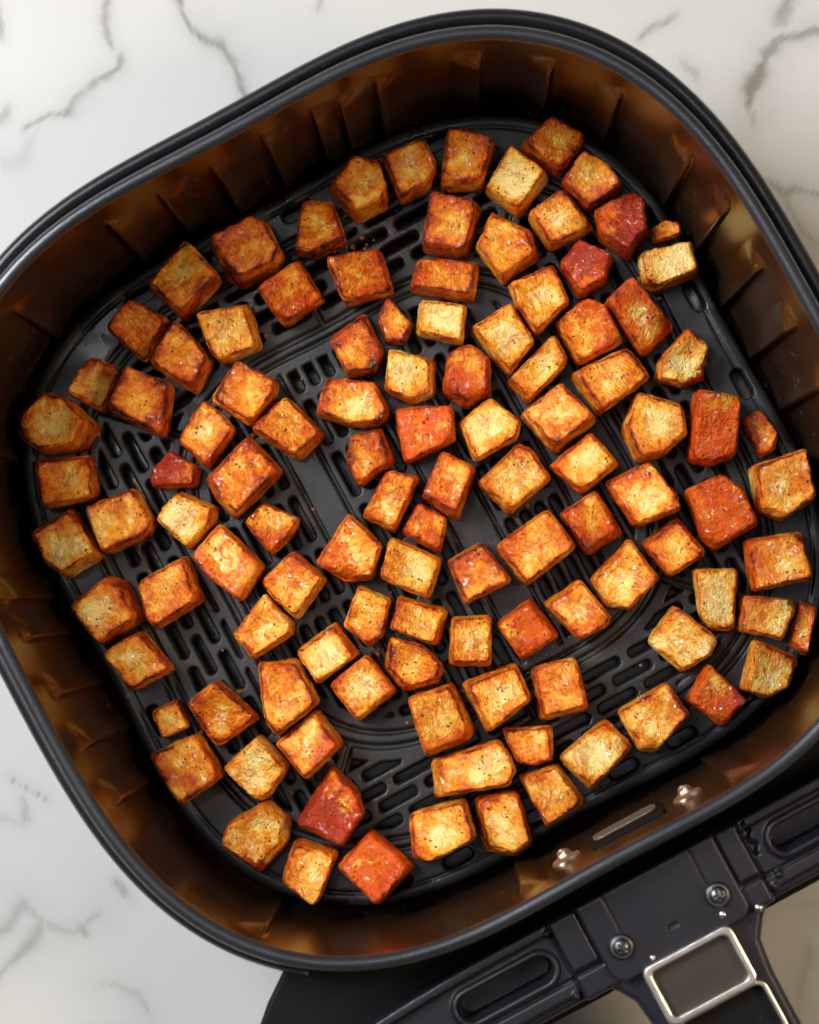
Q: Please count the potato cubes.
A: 111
